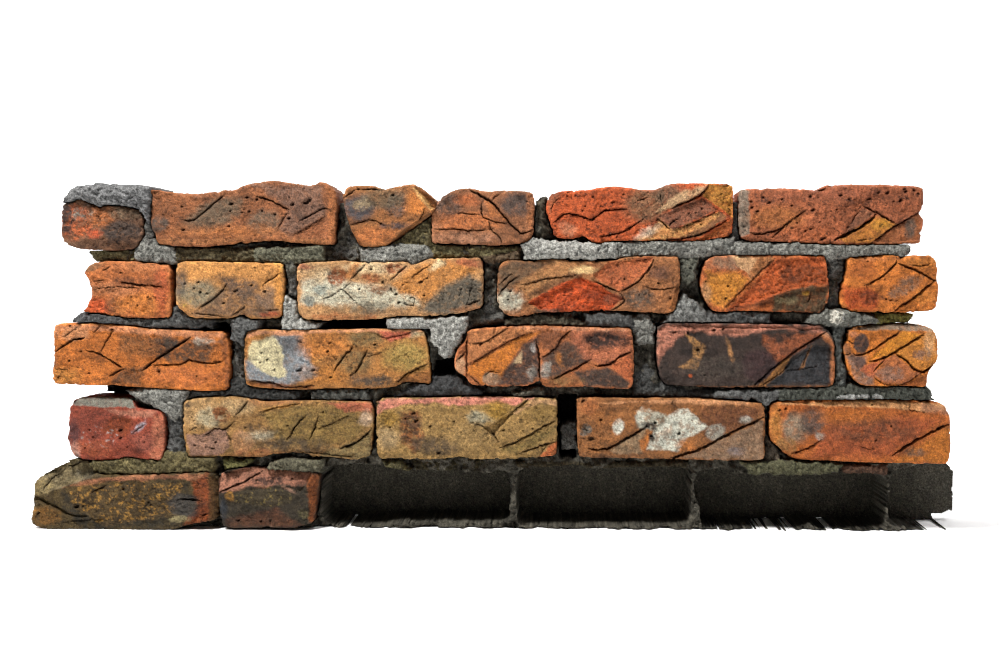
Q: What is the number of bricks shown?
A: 24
